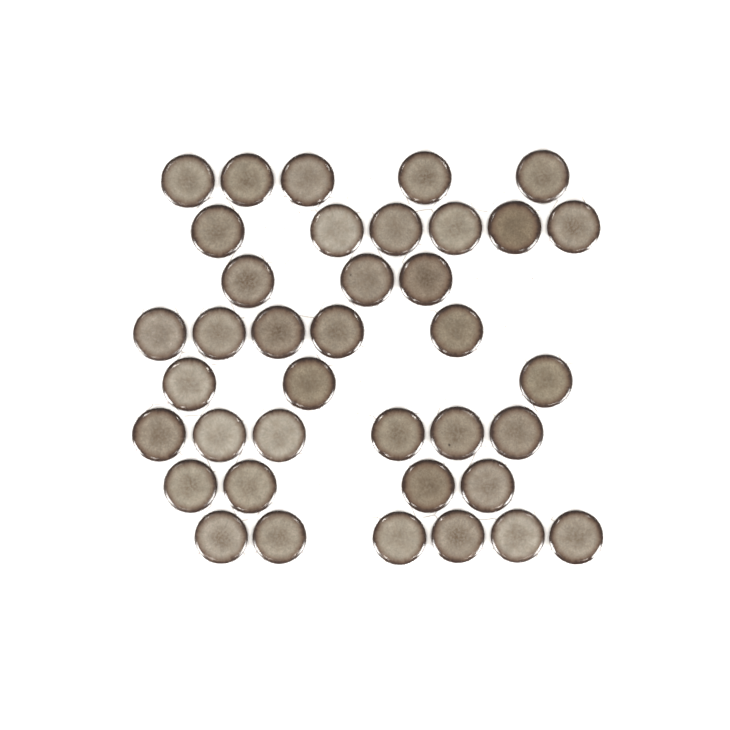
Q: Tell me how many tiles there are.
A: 38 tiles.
